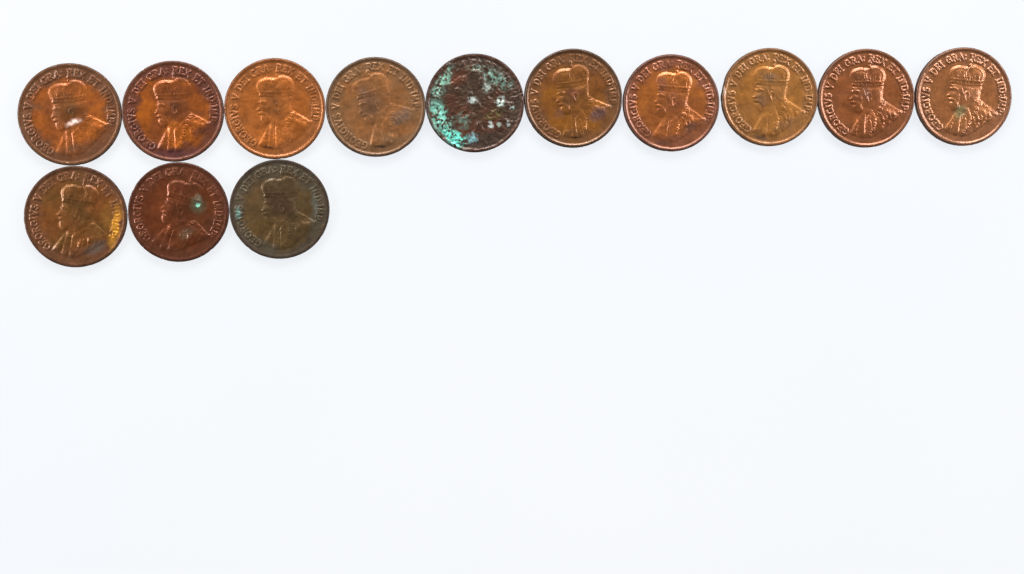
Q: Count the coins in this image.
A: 13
